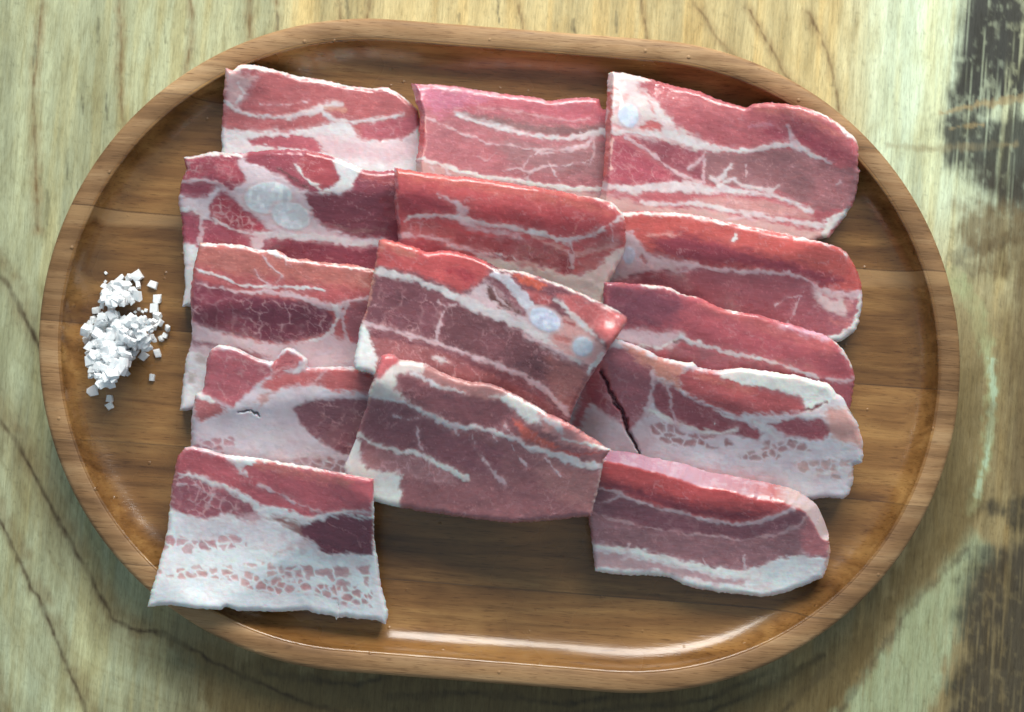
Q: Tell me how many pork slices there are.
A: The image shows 14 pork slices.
